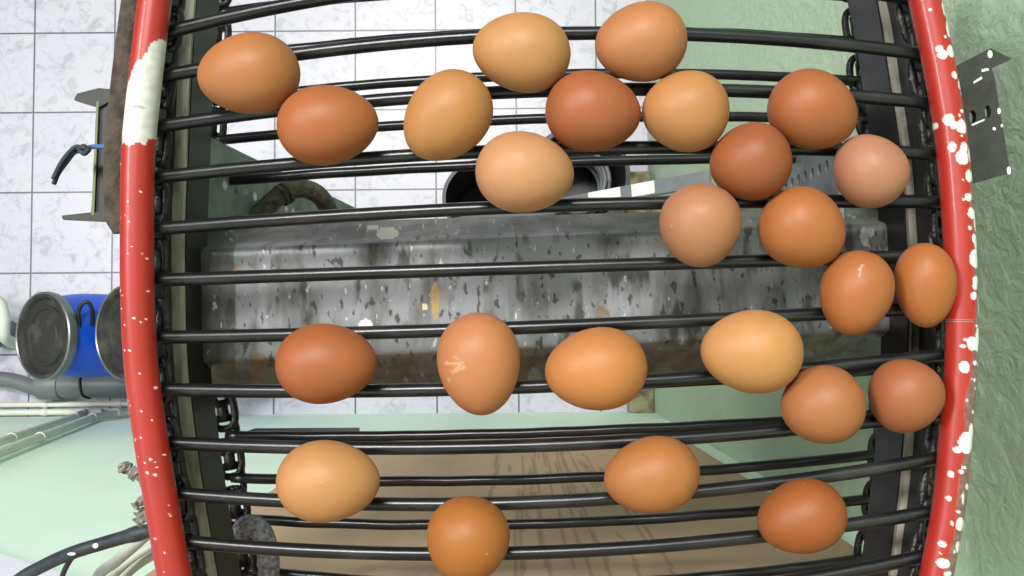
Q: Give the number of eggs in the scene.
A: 25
